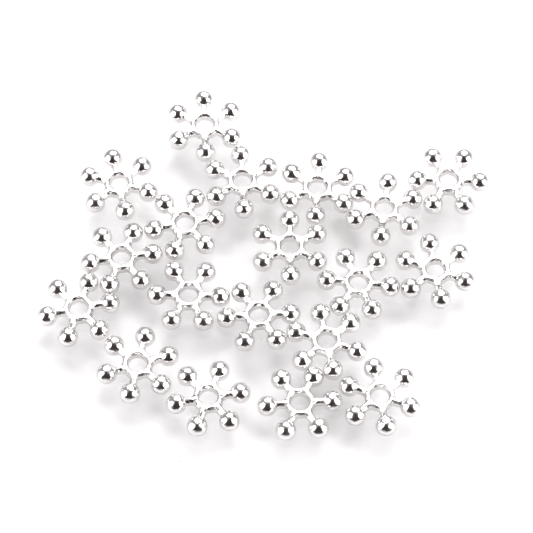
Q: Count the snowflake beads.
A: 19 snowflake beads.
